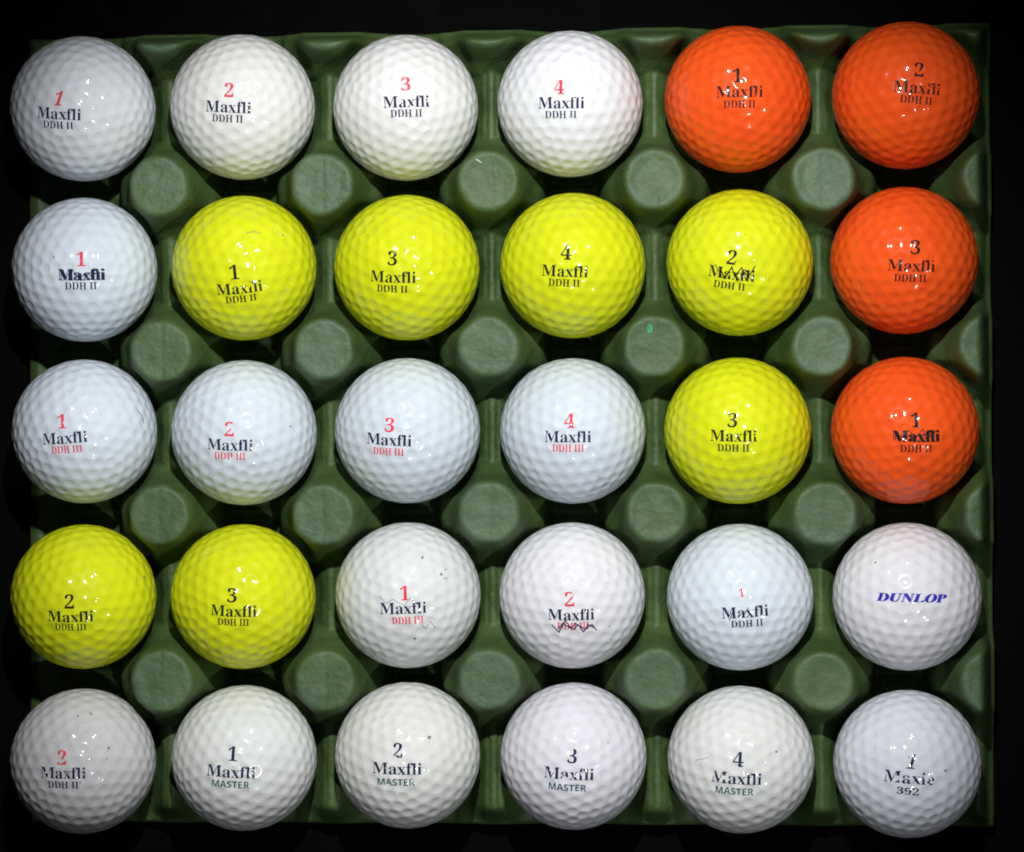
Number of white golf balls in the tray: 19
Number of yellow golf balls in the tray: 7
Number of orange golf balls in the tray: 4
